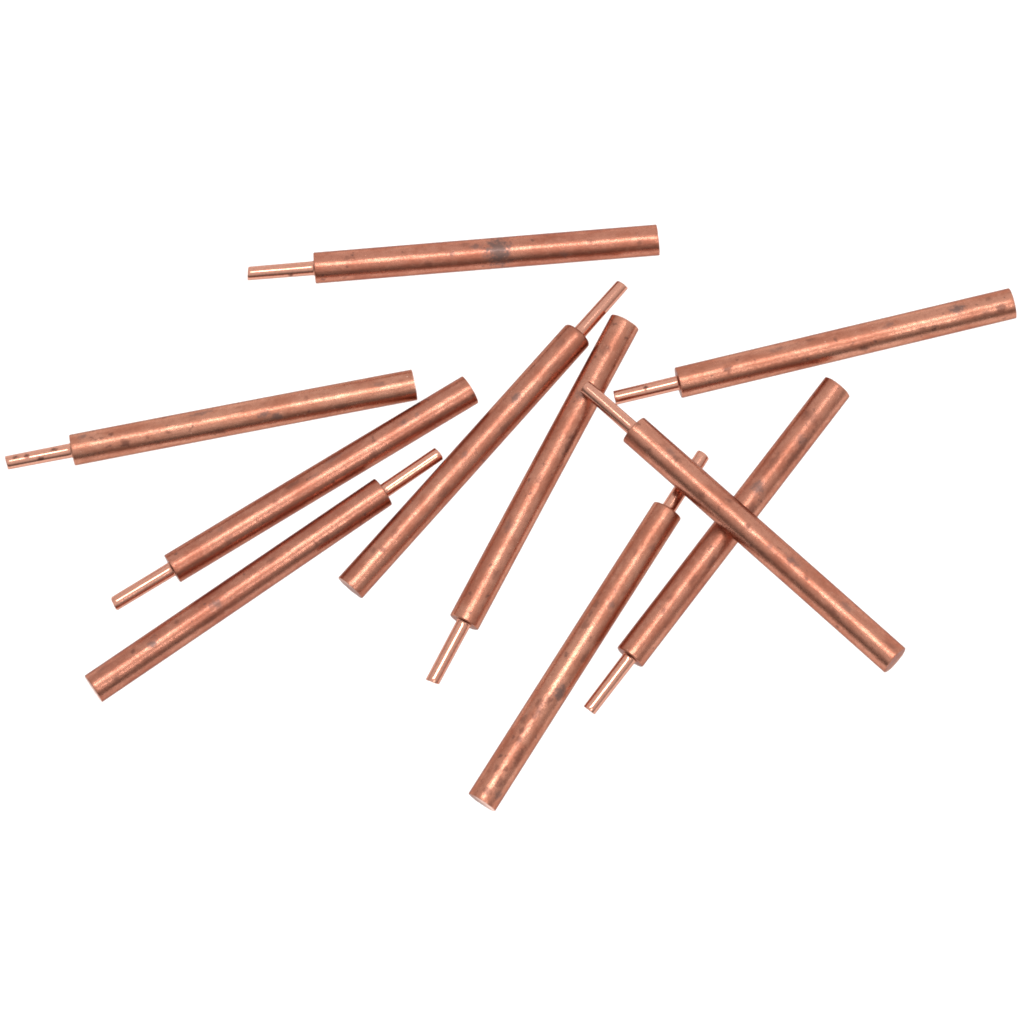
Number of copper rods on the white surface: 10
